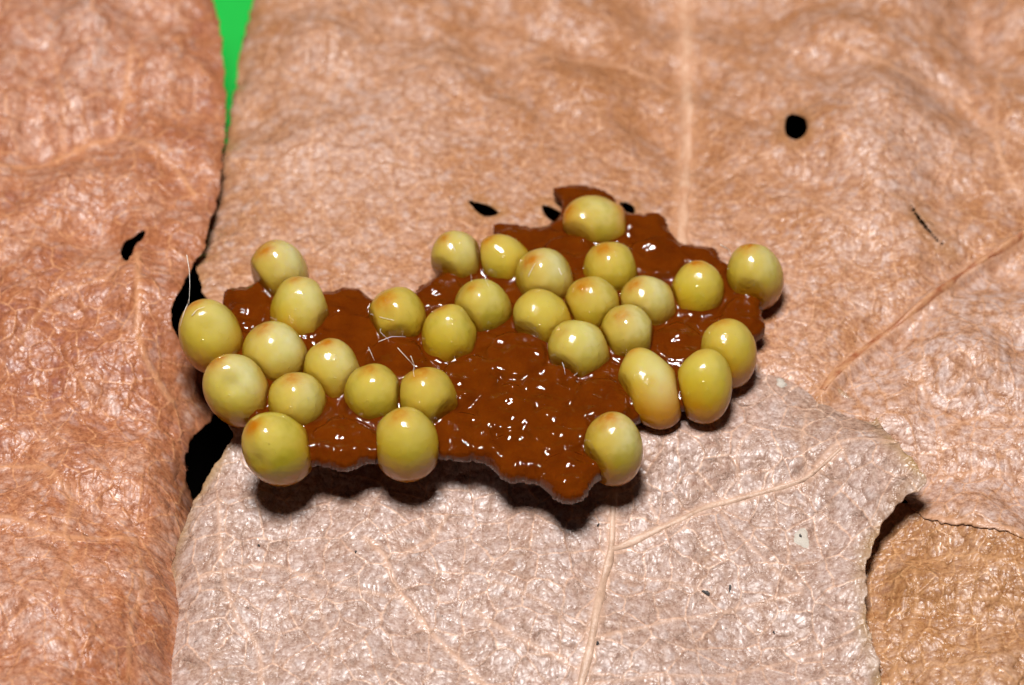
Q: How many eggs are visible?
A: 30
